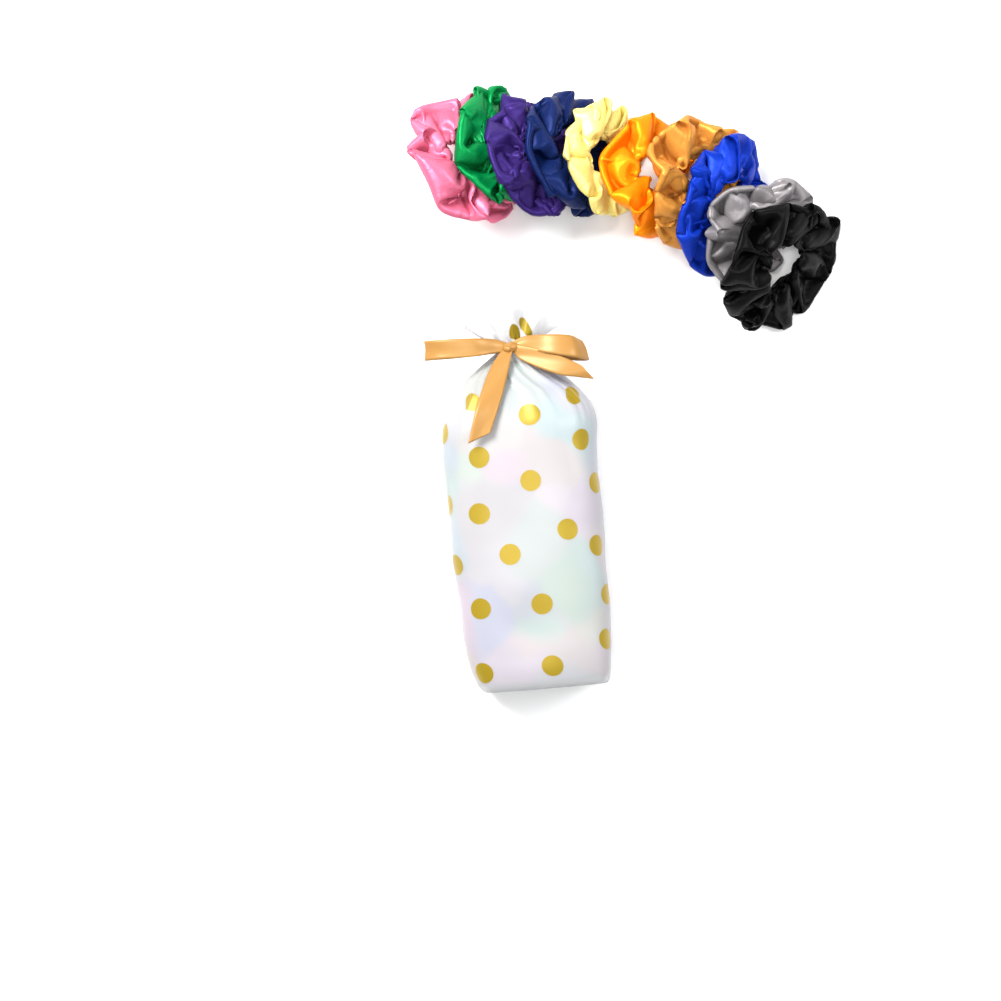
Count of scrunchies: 10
